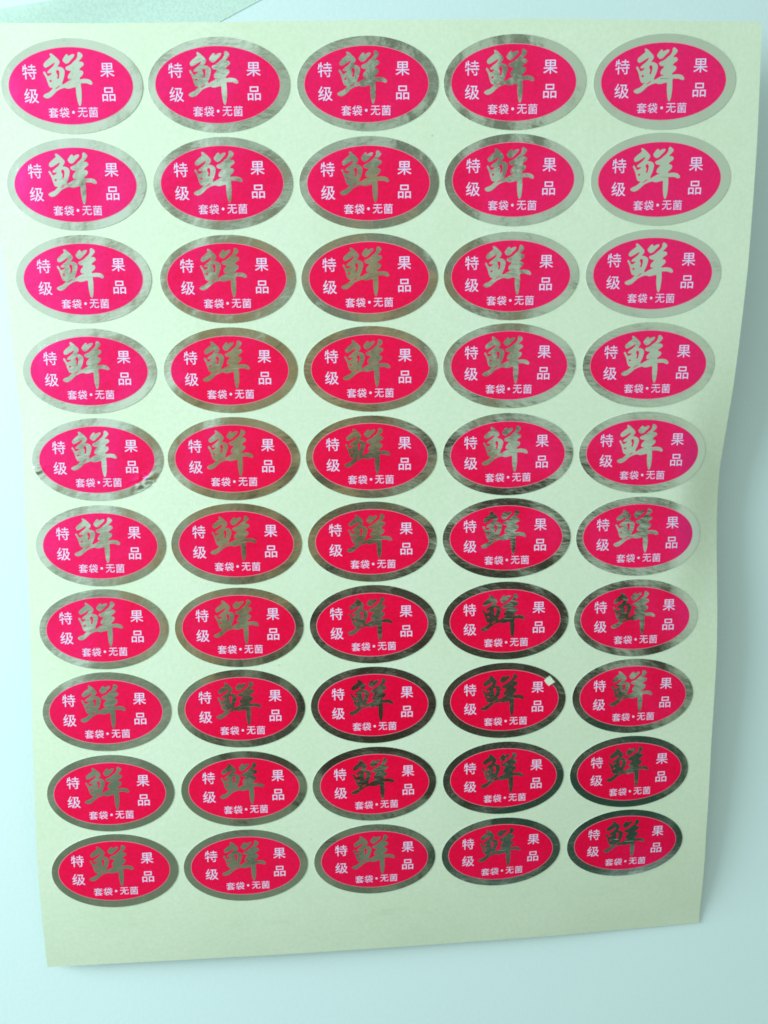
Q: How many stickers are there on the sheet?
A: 50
